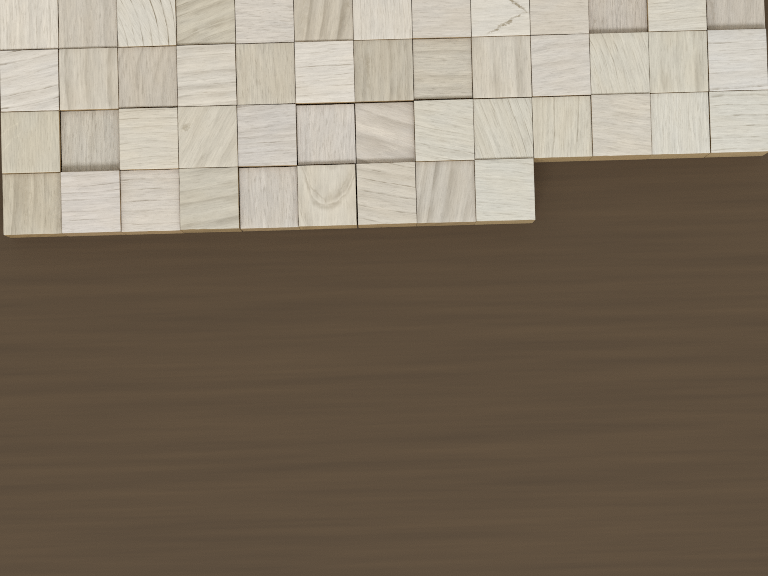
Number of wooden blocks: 48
